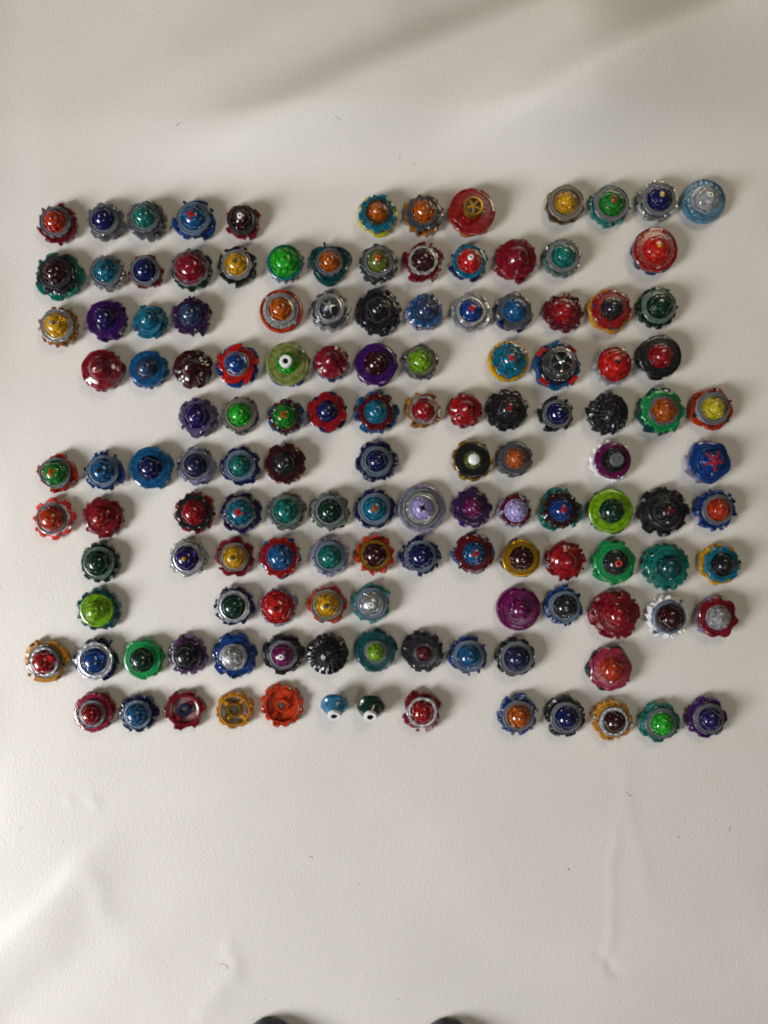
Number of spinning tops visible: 130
